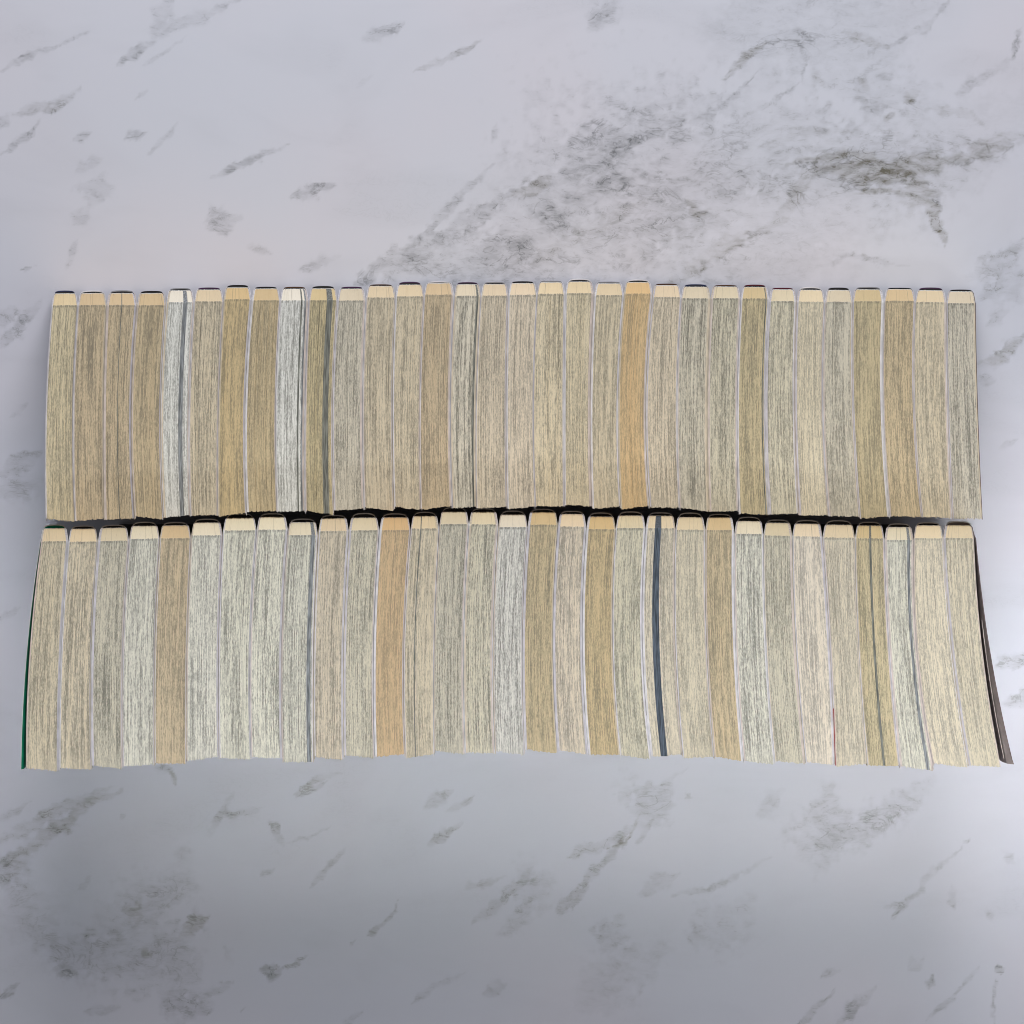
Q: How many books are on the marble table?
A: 63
